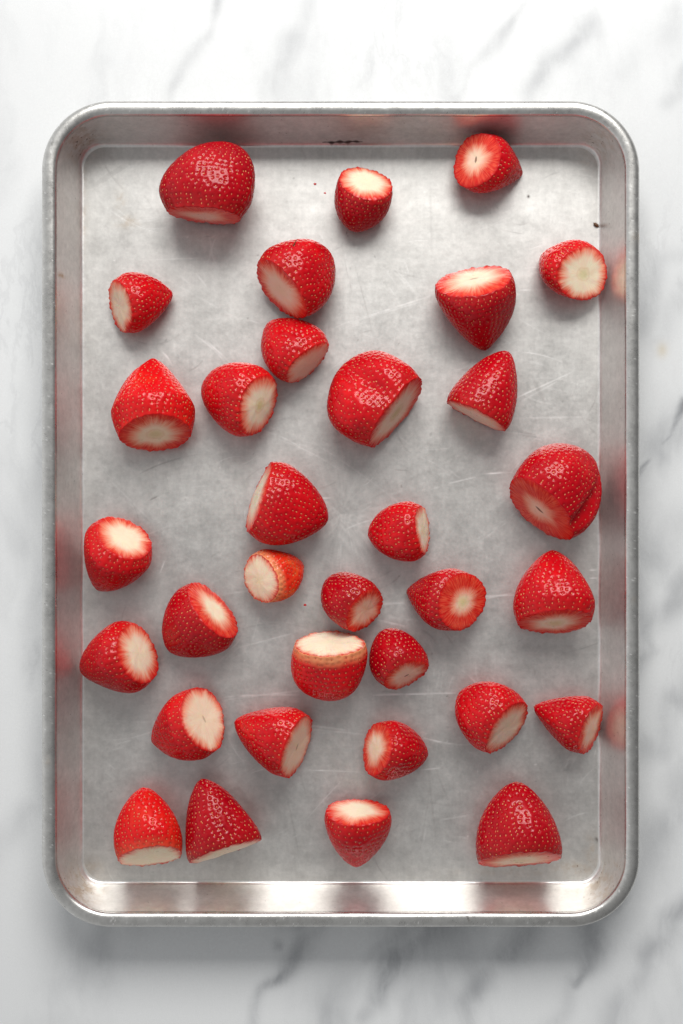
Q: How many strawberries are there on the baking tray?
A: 33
